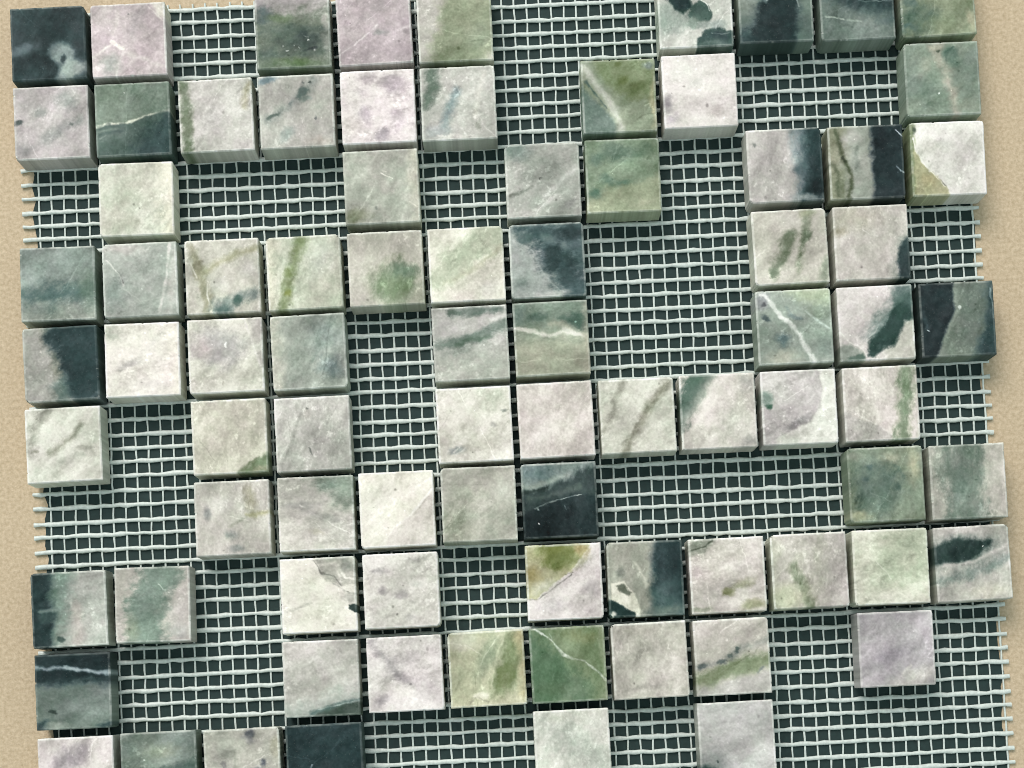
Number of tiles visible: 83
